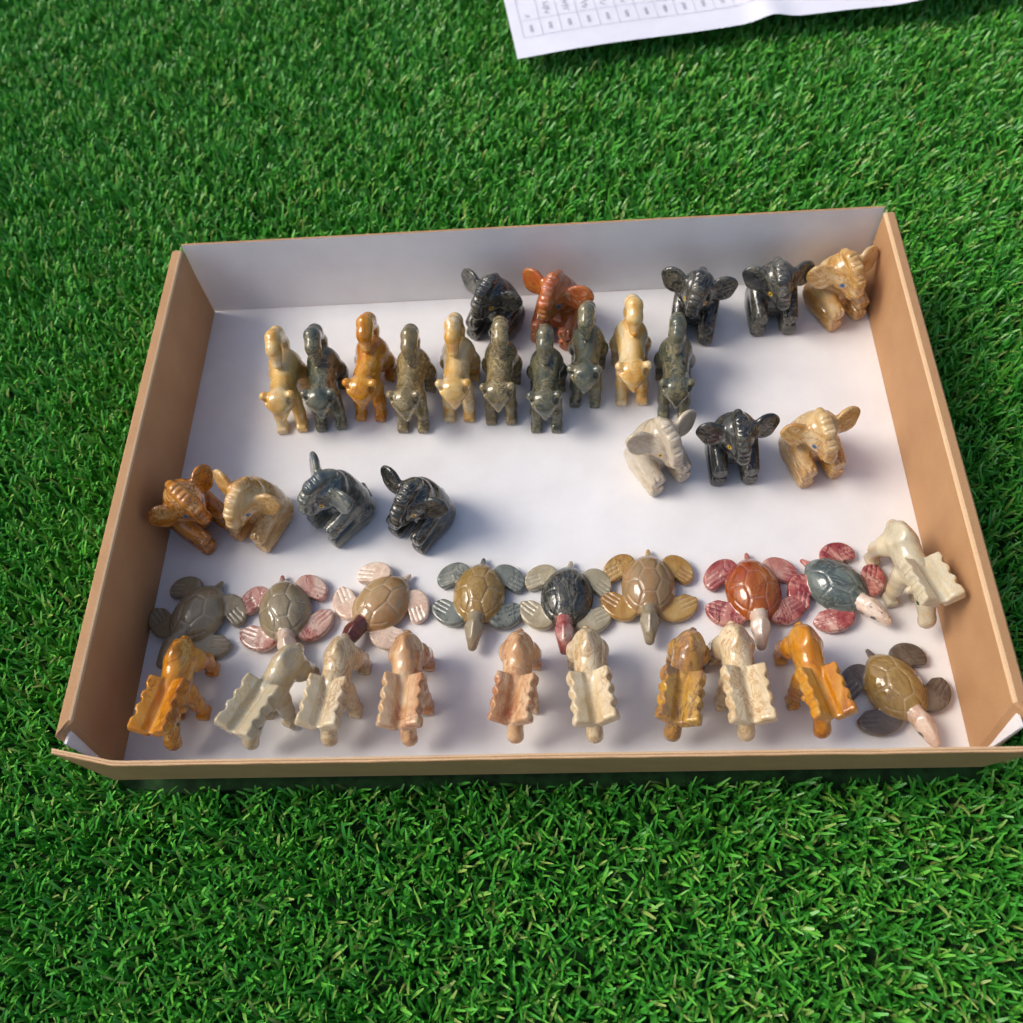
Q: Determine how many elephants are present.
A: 12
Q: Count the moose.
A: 10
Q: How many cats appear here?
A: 10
